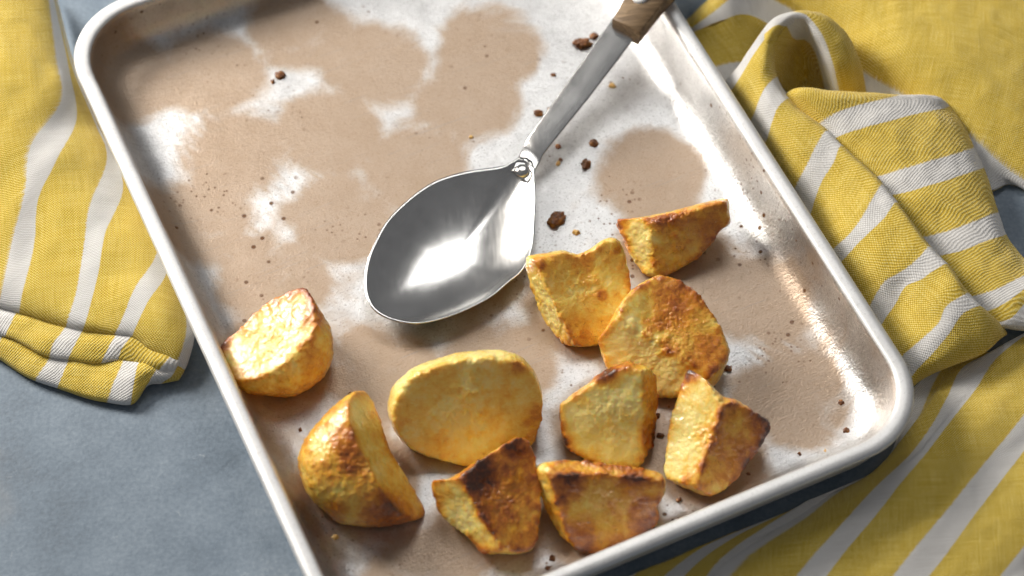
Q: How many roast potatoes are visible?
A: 10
